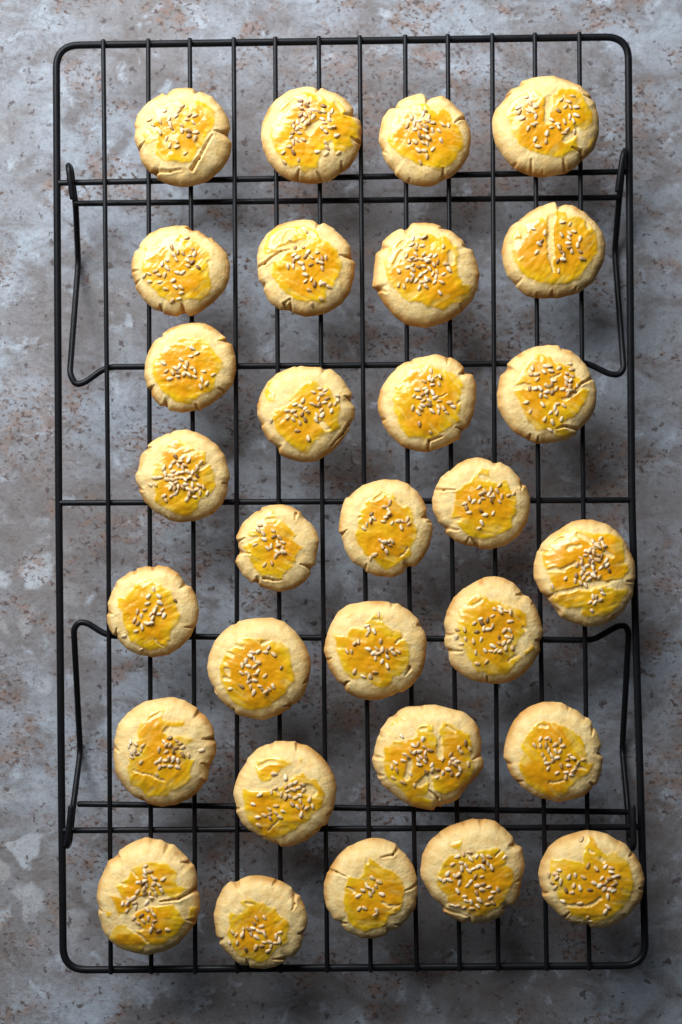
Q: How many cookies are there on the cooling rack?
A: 30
